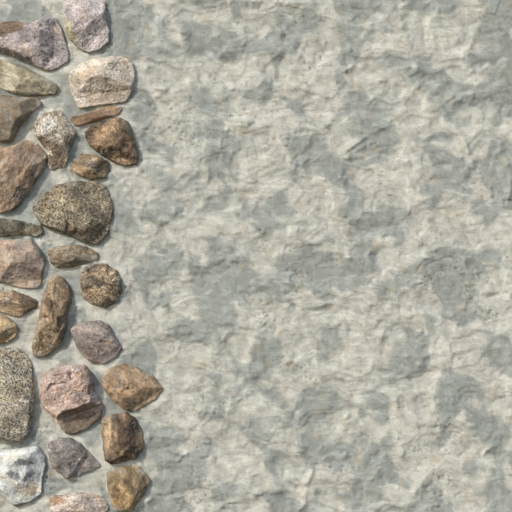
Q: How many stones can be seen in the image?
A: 27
